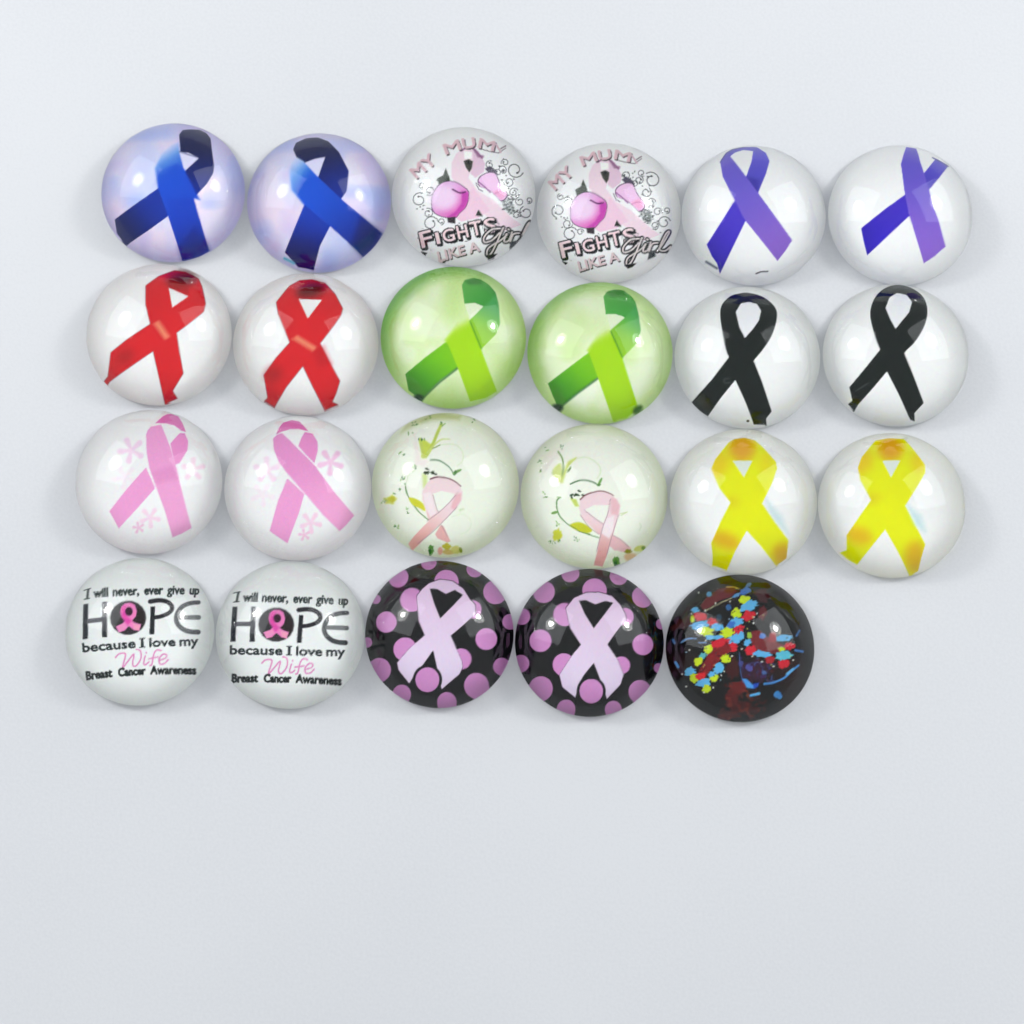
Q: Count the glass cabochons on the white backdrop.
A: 23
